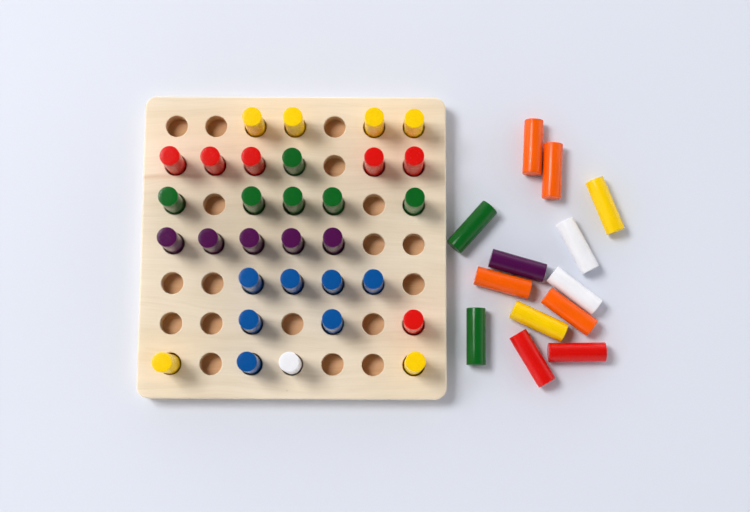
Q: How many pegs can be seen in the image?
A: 44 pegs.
